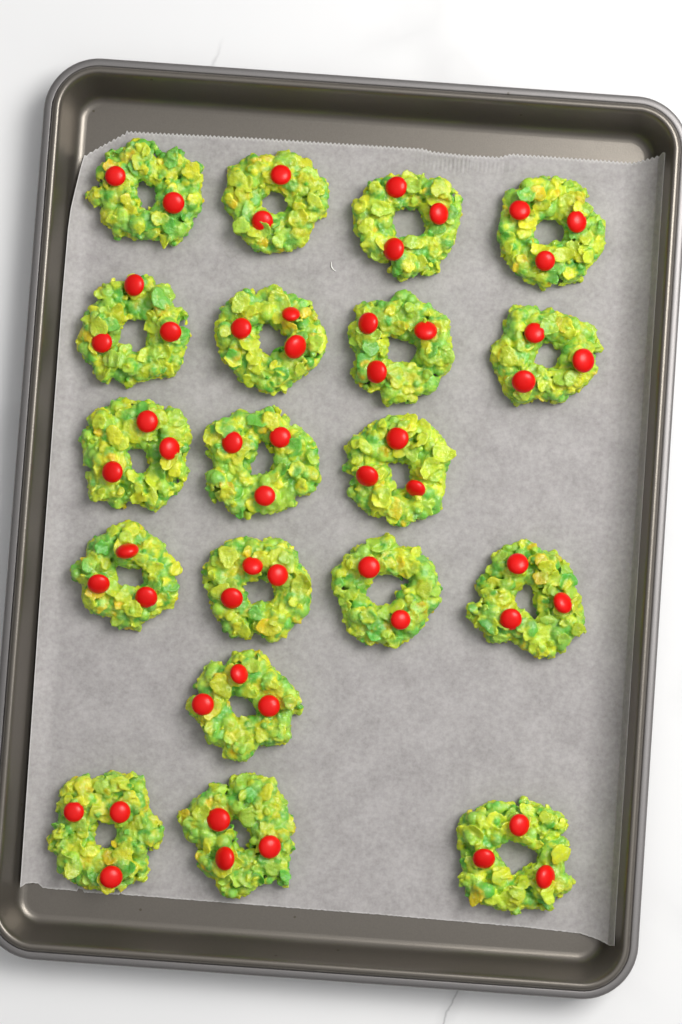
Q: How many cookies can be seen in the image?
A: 19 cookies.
